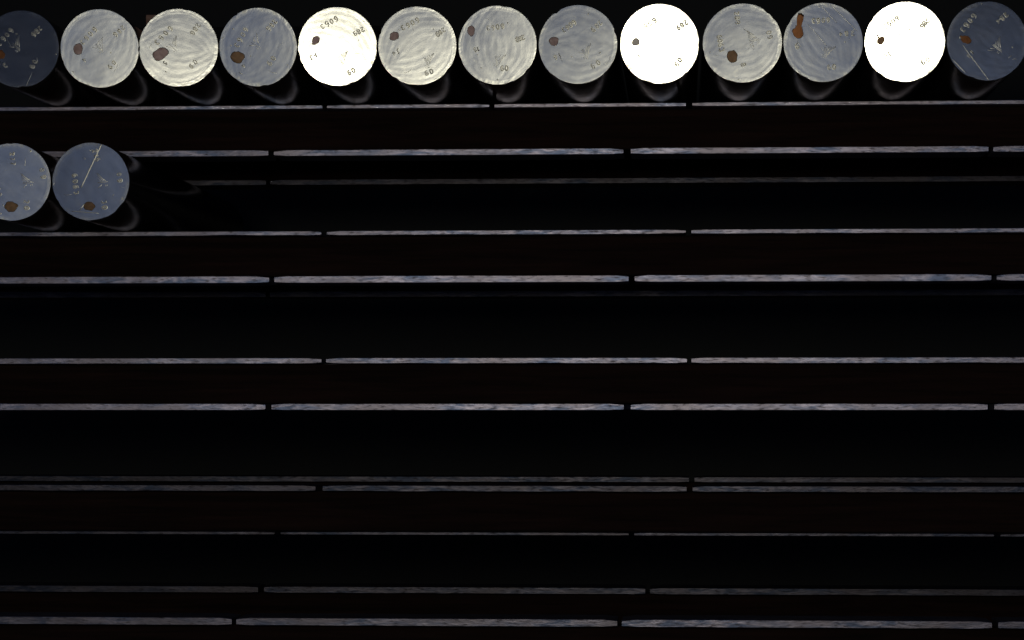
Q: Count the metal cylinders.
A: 15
